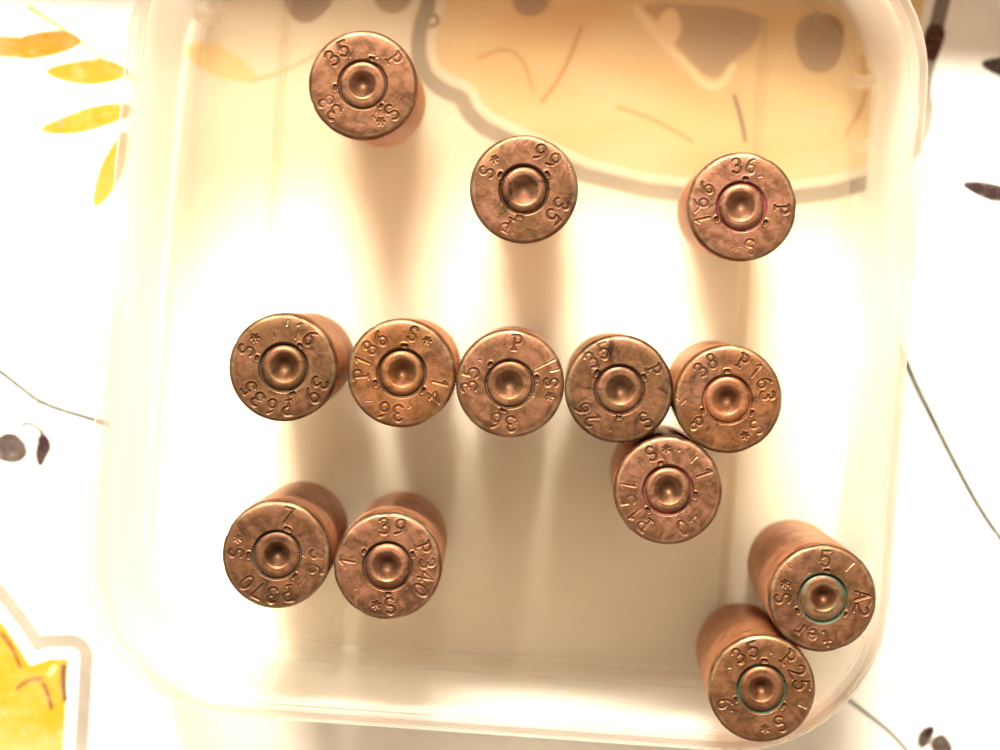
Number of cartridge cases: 13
